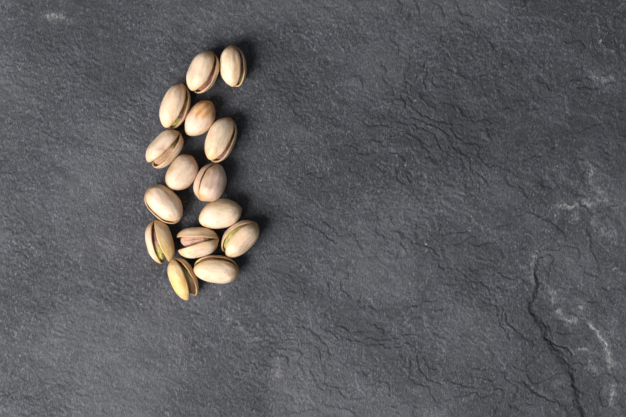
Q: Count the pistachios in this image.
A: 15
